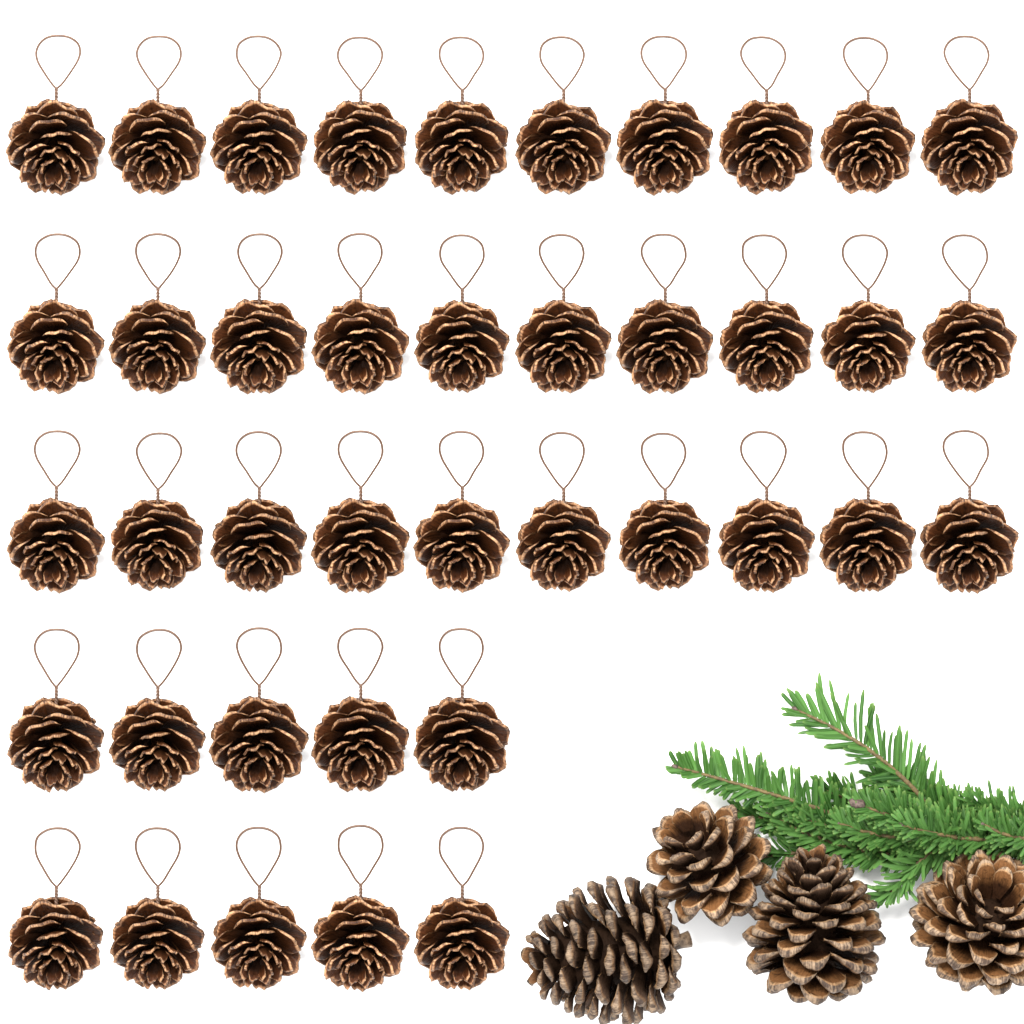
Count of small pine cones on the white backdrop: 40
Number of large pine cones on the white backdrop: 4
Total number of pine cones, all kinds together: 44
